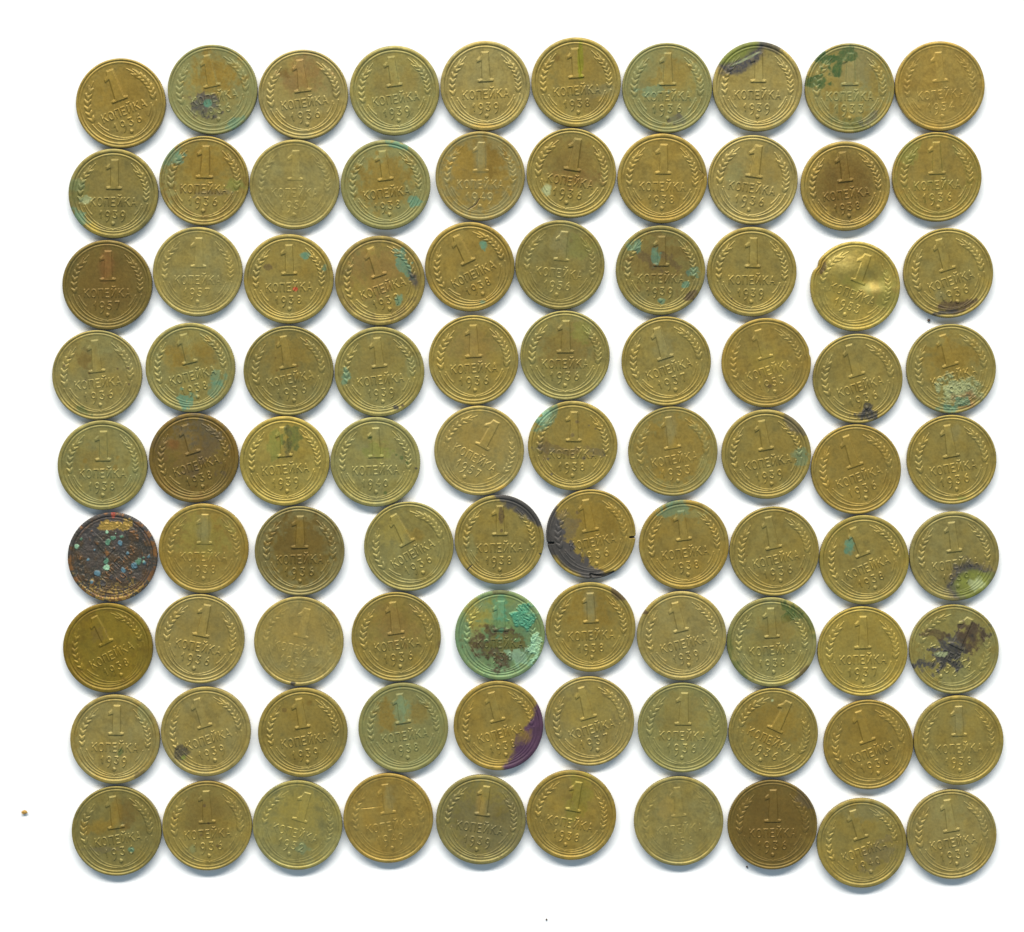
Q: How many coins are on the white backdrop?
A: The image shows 90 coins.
